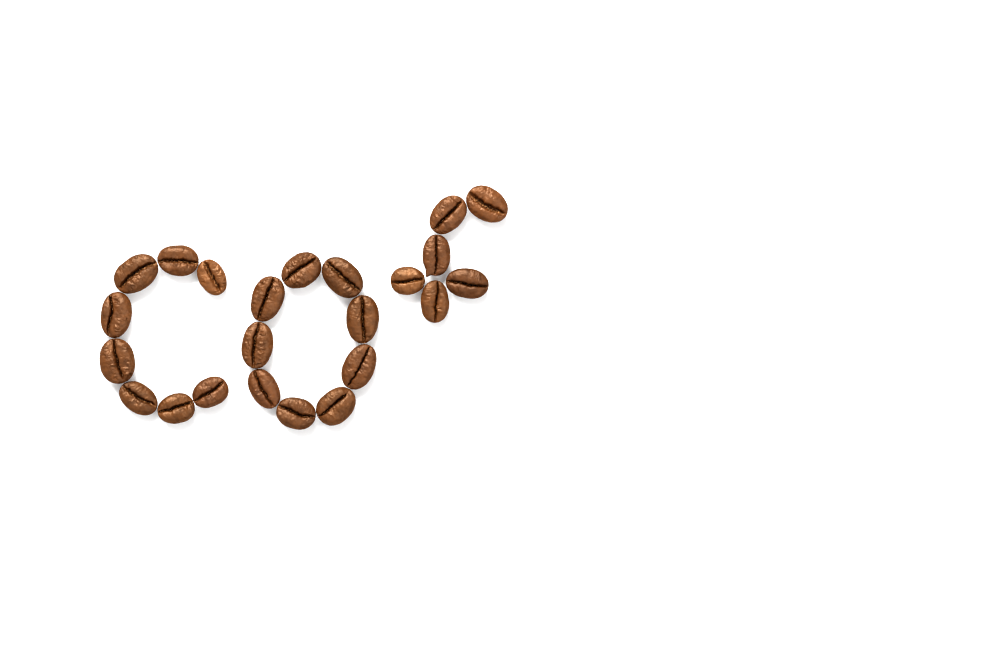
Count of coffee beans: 23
